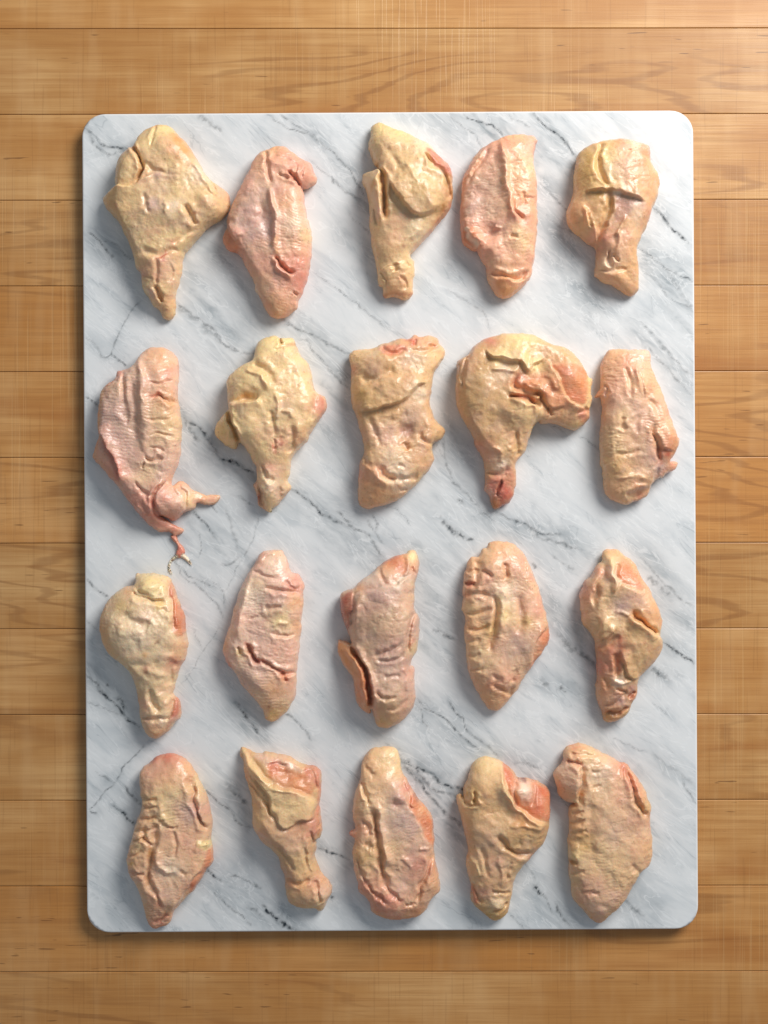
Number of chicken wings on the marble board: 20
